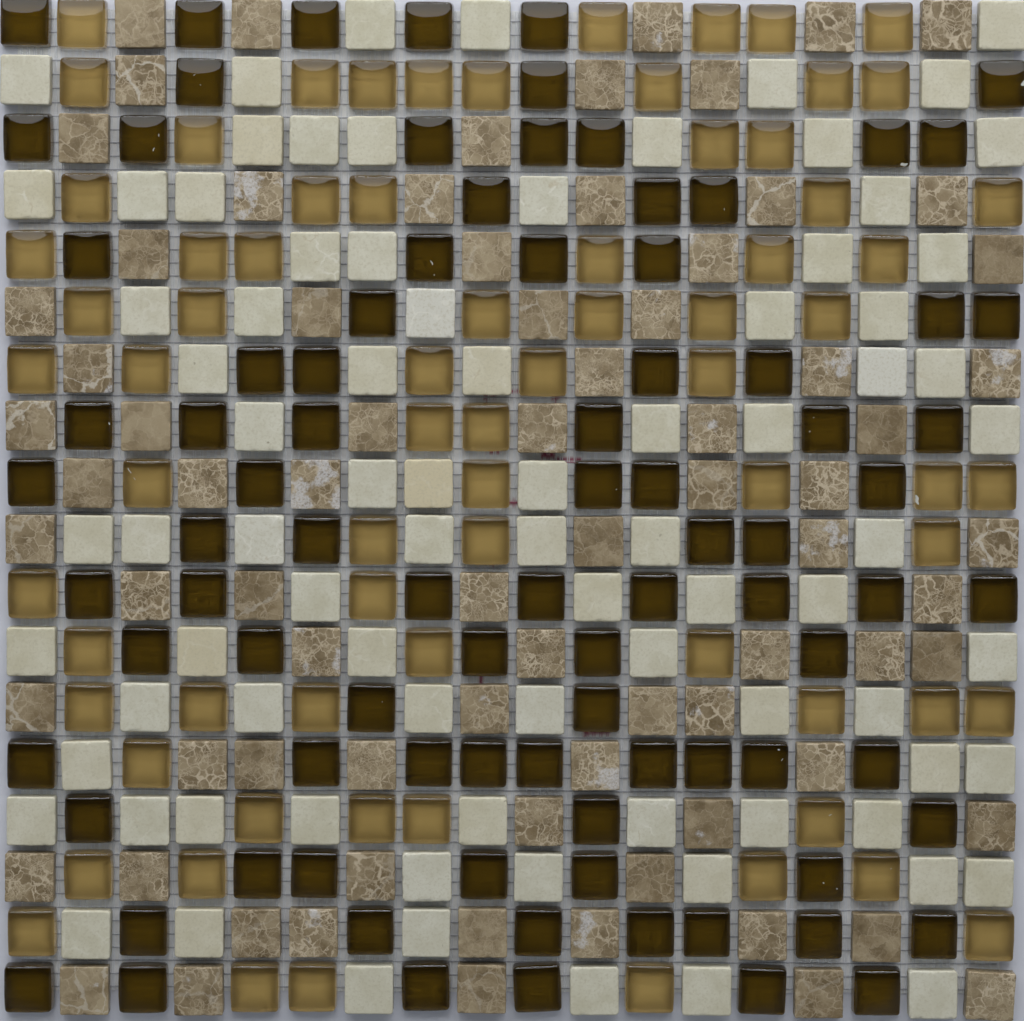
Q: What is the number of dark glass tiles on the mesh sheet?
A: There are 89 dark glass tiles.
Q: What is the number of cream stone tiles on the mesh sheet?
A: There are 84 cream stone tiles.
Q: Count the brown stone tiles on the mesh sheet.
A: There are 78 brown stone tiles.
